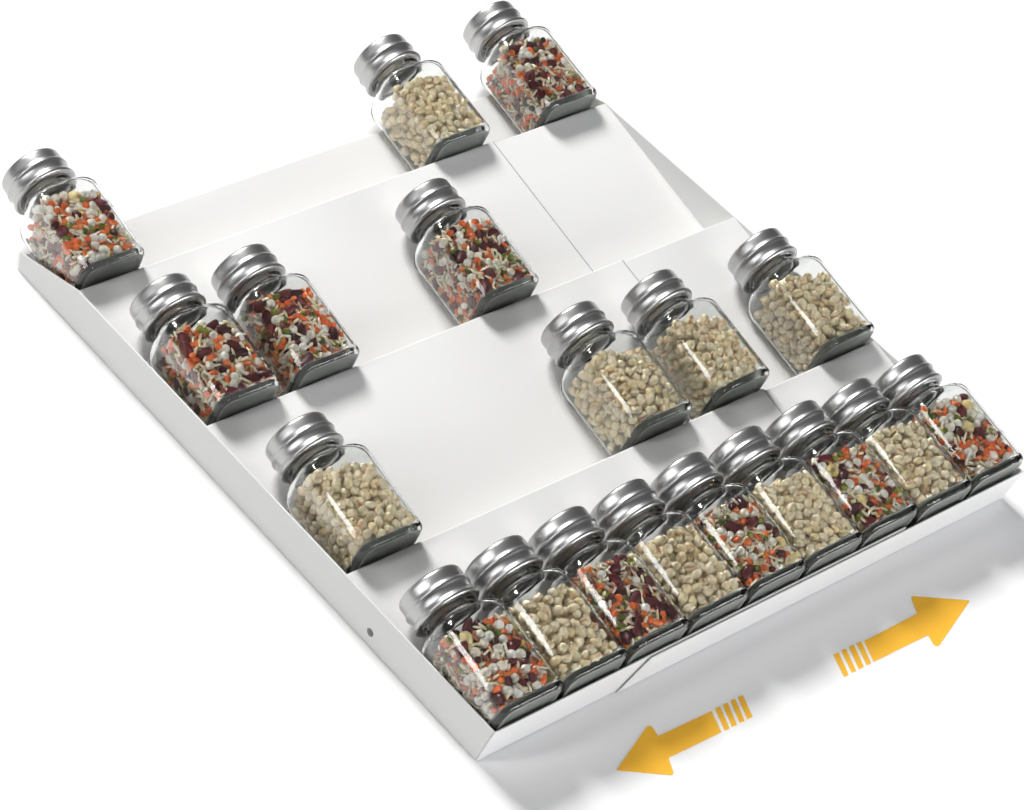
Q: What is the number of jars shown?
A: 19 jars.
